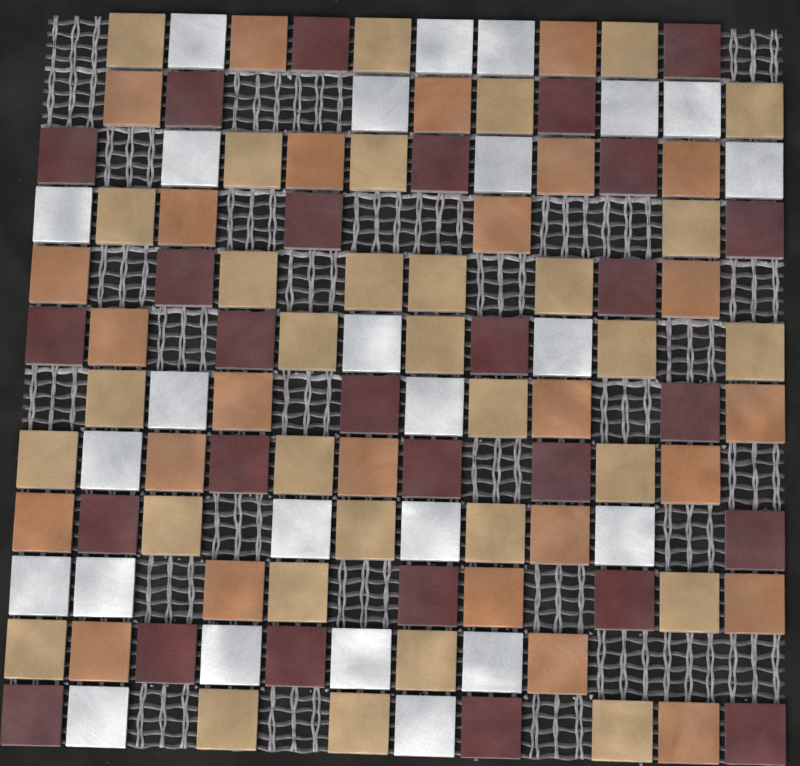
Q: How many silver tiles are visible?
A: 25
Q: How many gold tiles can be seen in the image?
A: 32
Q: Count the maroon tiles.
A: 28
